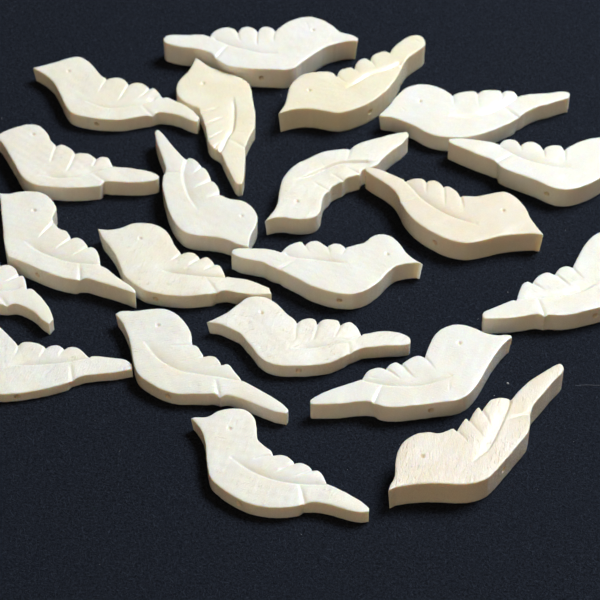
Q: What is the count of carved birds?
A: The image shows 21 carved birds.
